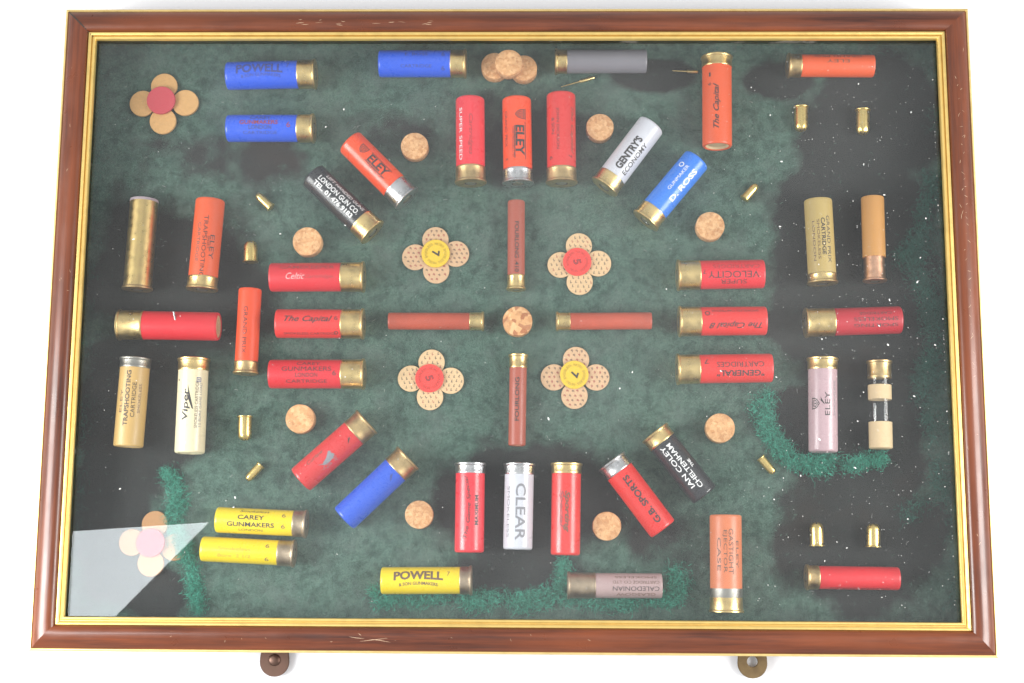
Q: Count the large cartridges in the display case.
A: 47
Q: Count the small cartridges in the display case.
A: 10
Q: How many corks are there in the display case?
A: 12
